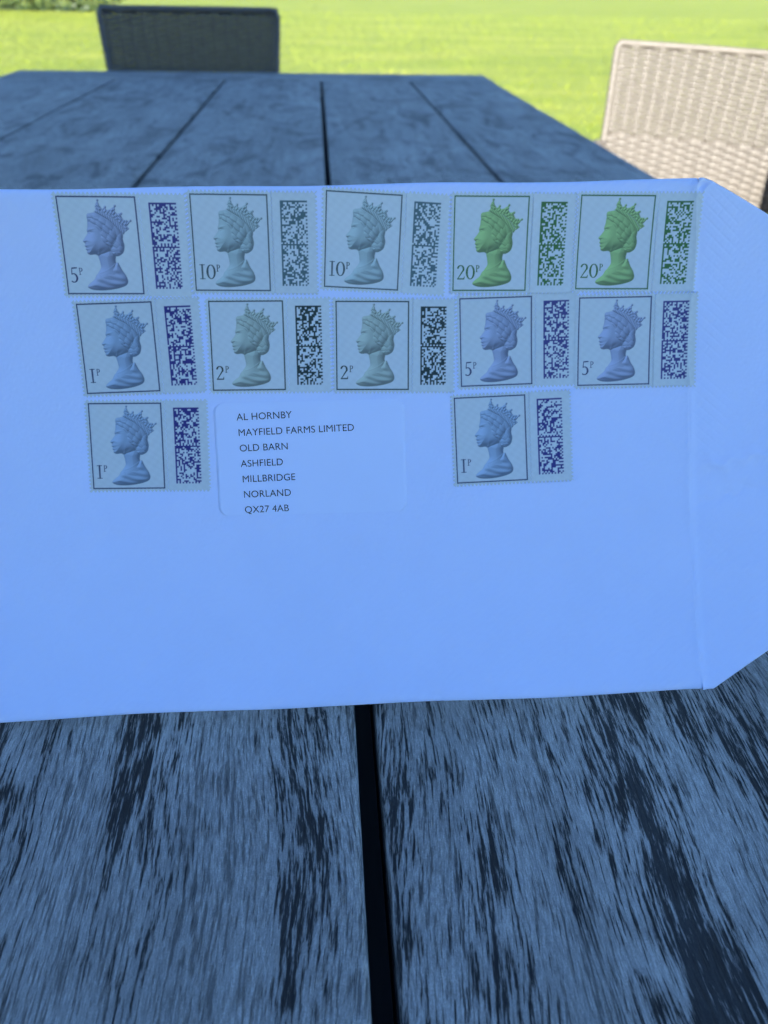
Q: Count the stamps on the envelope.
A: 12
